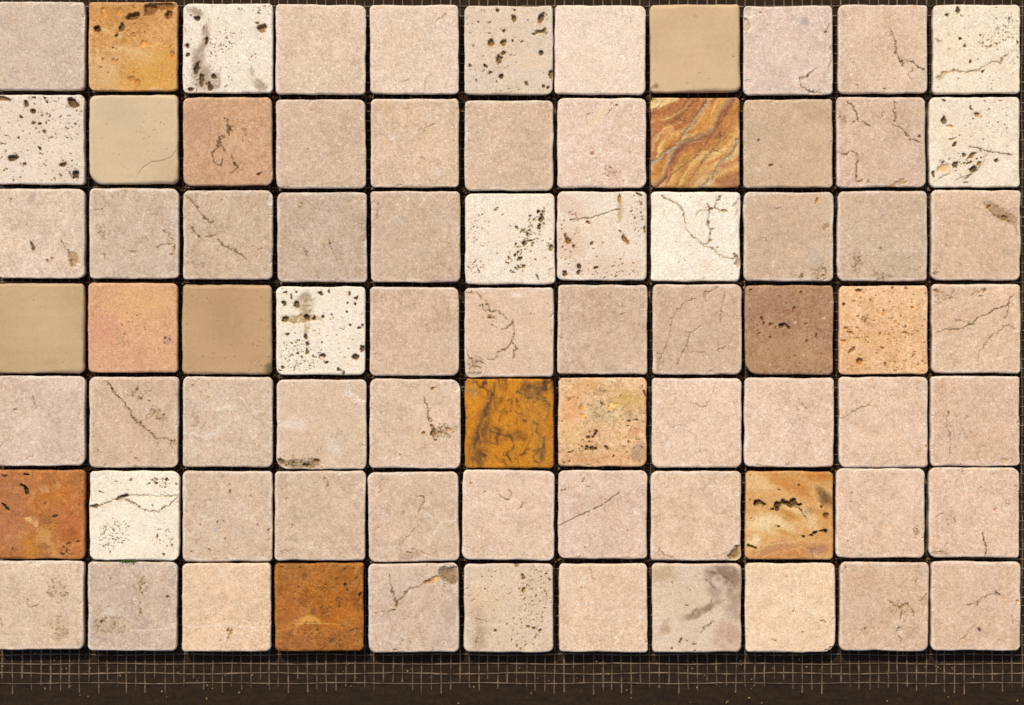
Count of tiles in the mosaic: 77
